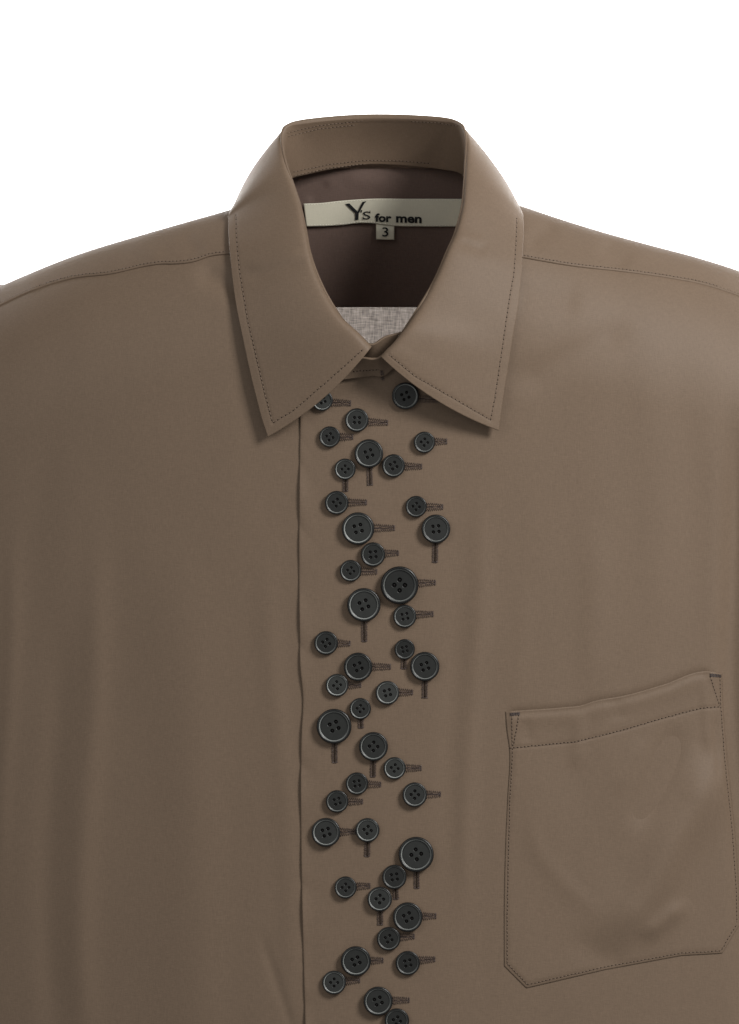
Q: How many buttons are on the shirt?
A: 43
